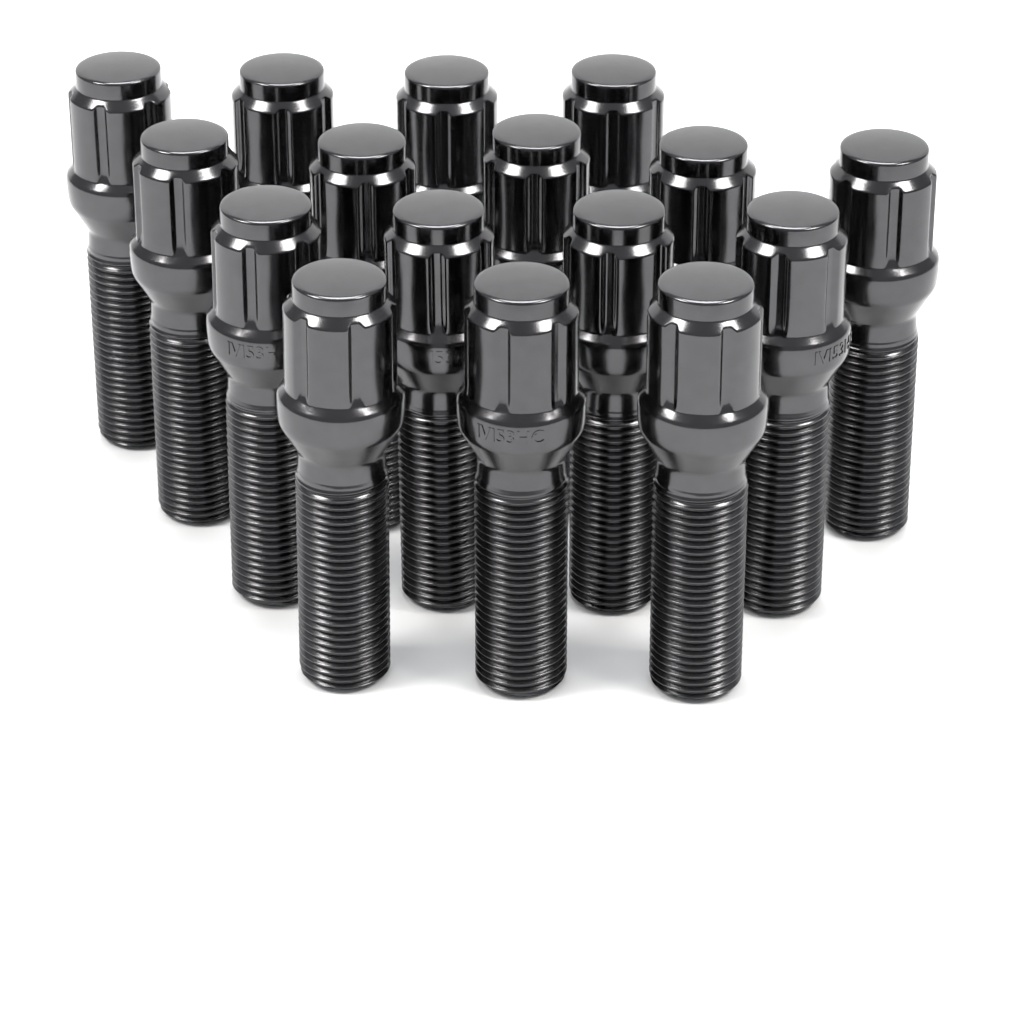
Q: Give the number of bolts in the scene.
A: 16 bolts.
